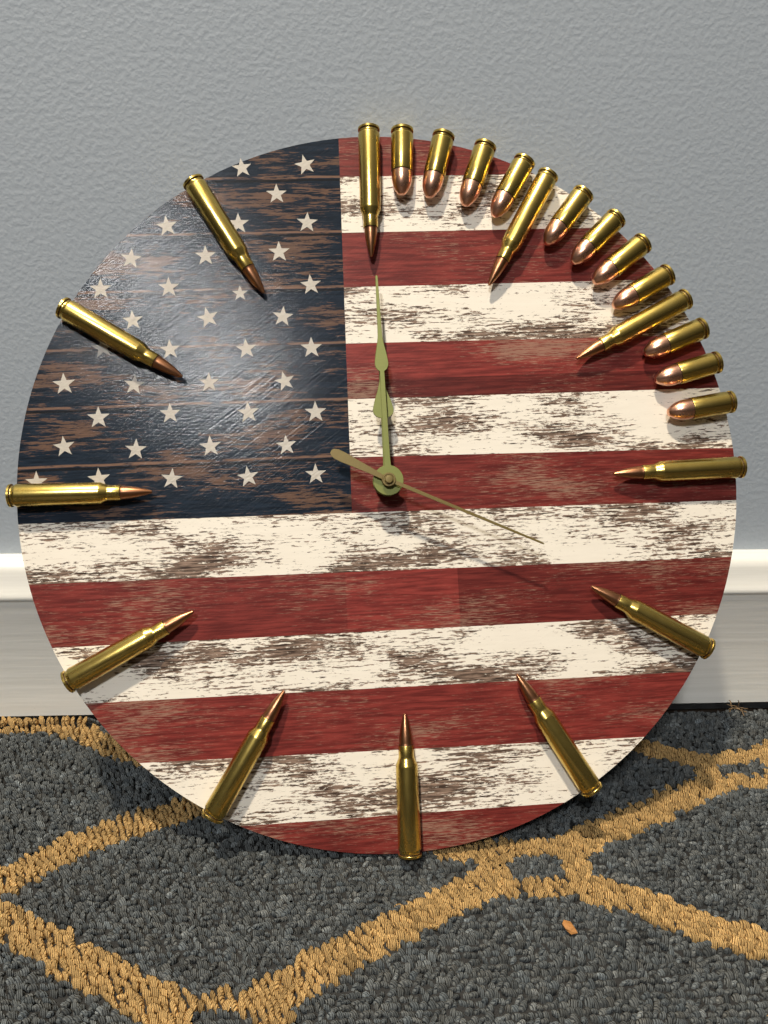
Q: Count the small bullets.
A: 11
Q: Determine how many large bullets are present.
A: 12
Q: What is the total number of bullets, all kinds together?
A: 23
